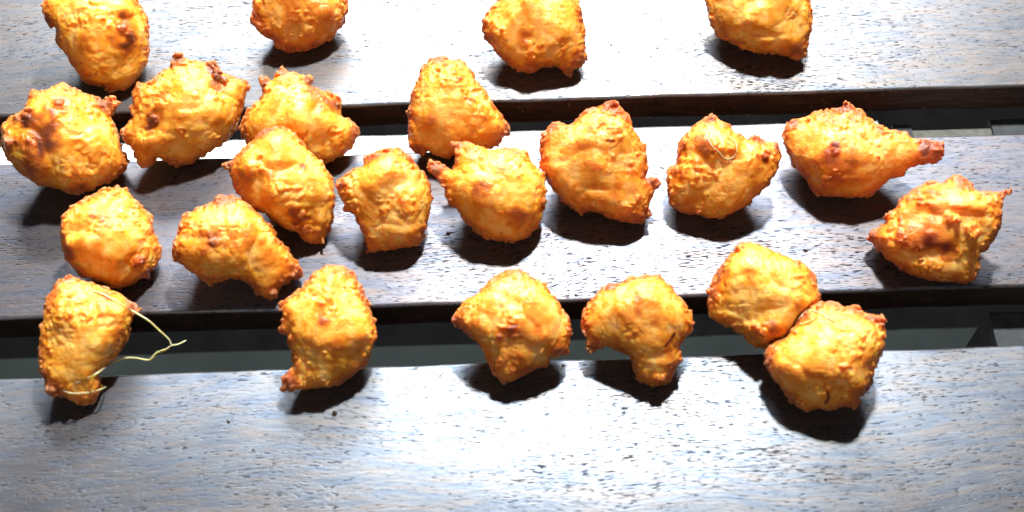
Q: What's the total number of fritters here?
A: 23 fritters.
